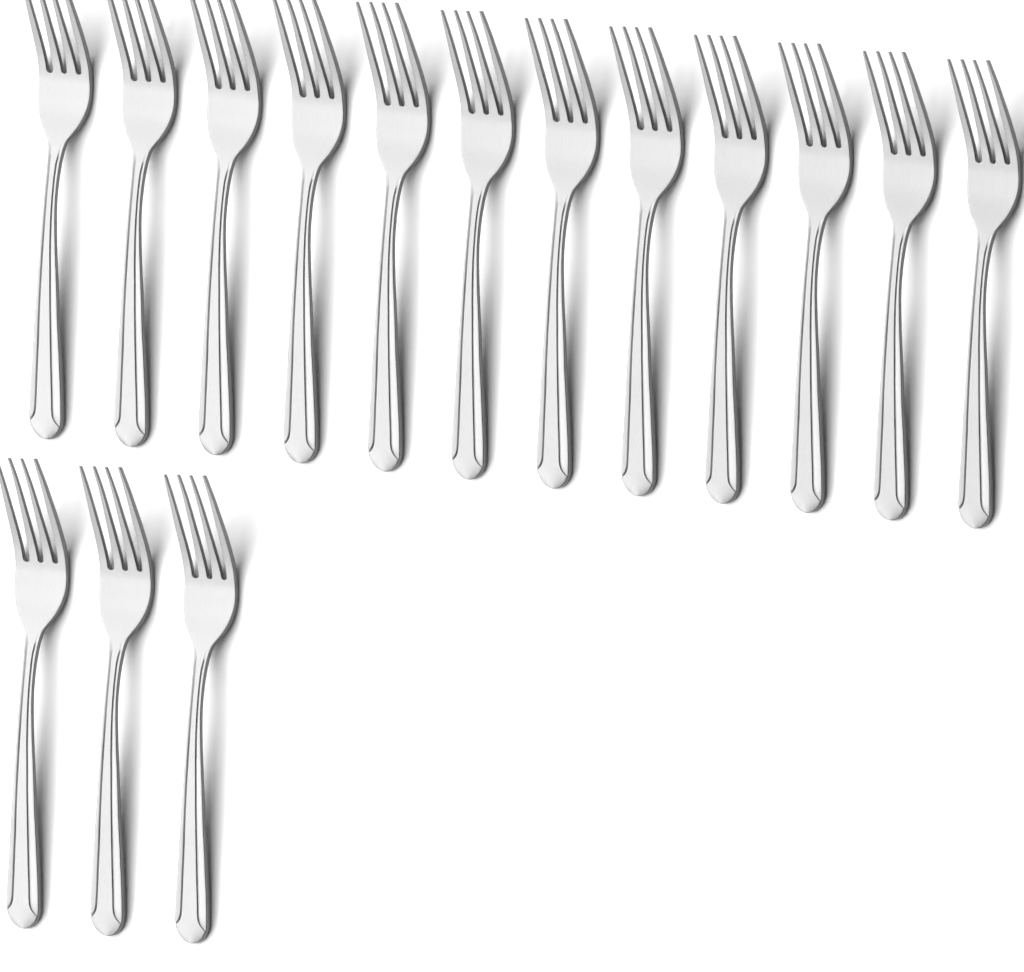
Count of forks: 15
